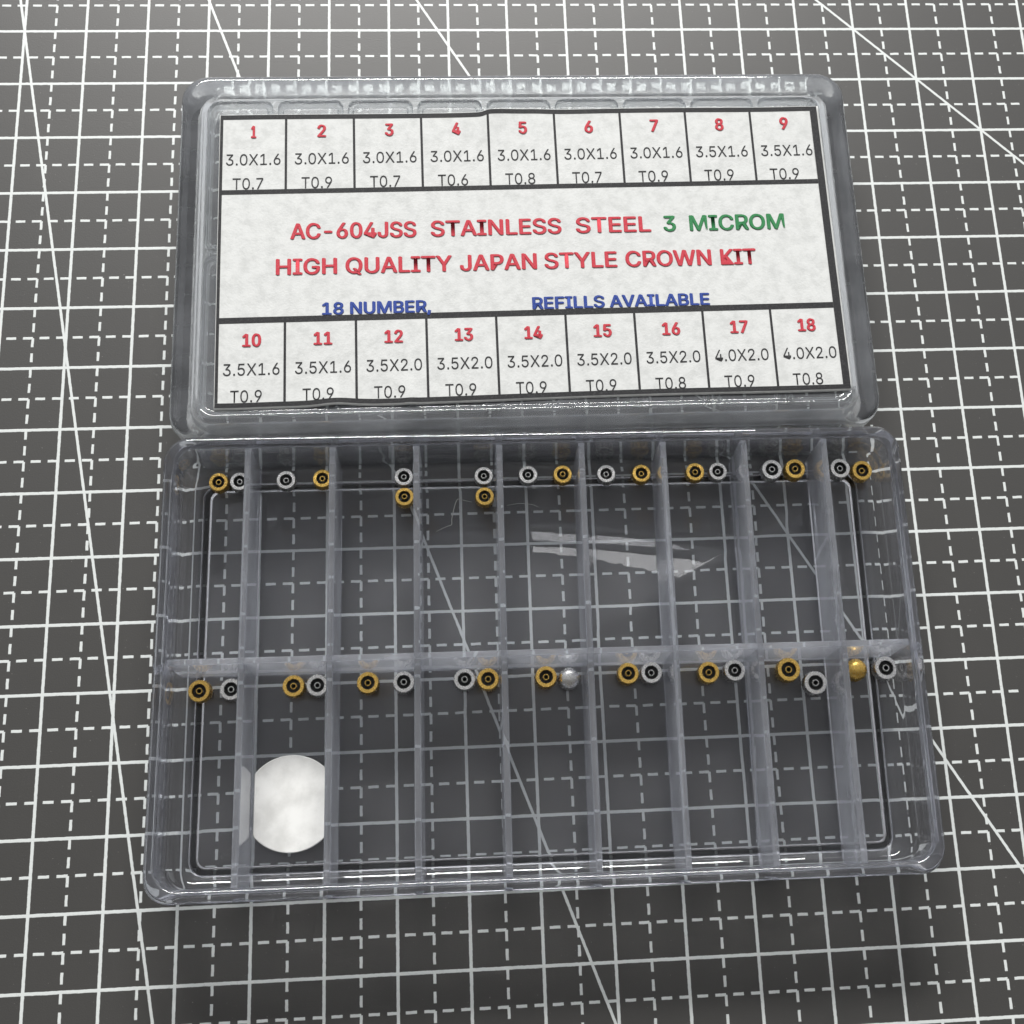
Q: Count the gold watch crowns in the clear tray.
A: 18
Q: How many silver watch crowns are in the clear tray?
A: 18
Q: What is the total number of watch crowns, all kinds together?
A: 36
